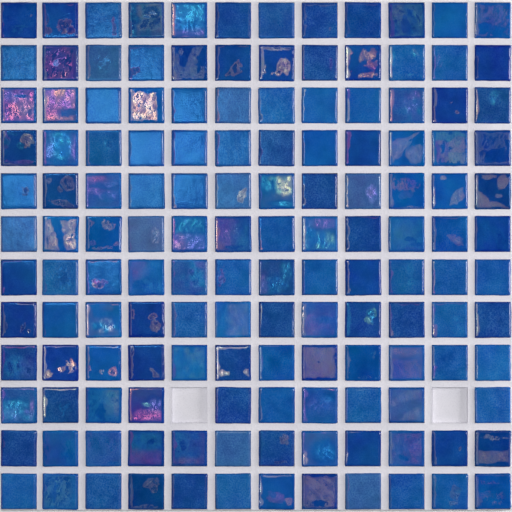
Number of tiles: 142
